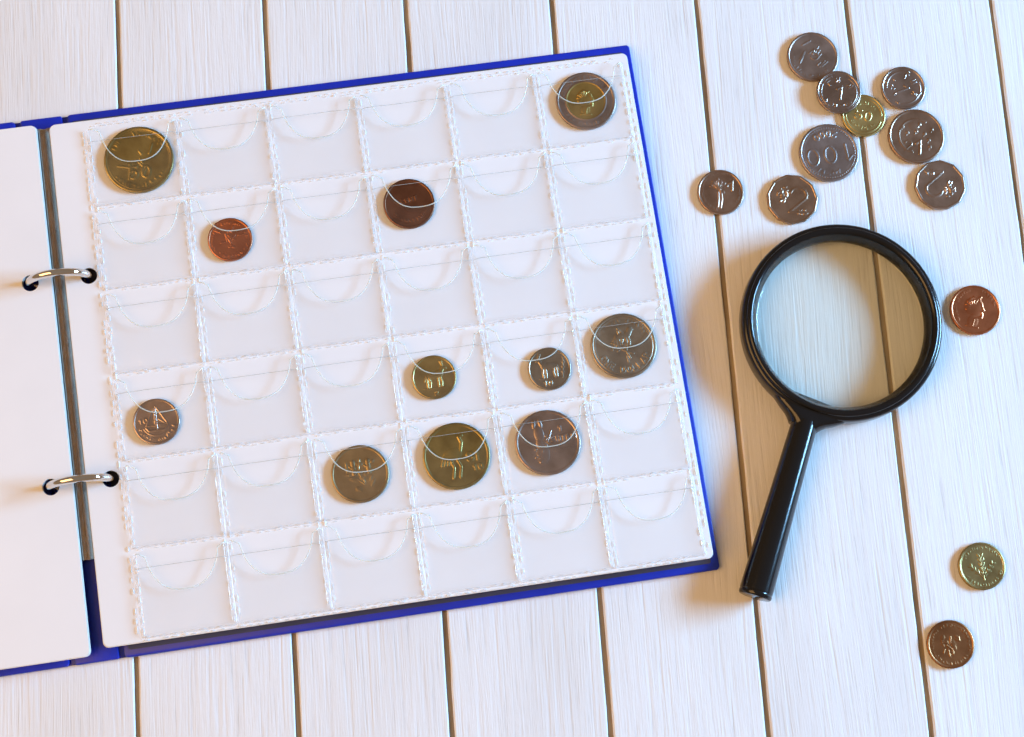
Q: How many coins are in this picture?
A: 23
